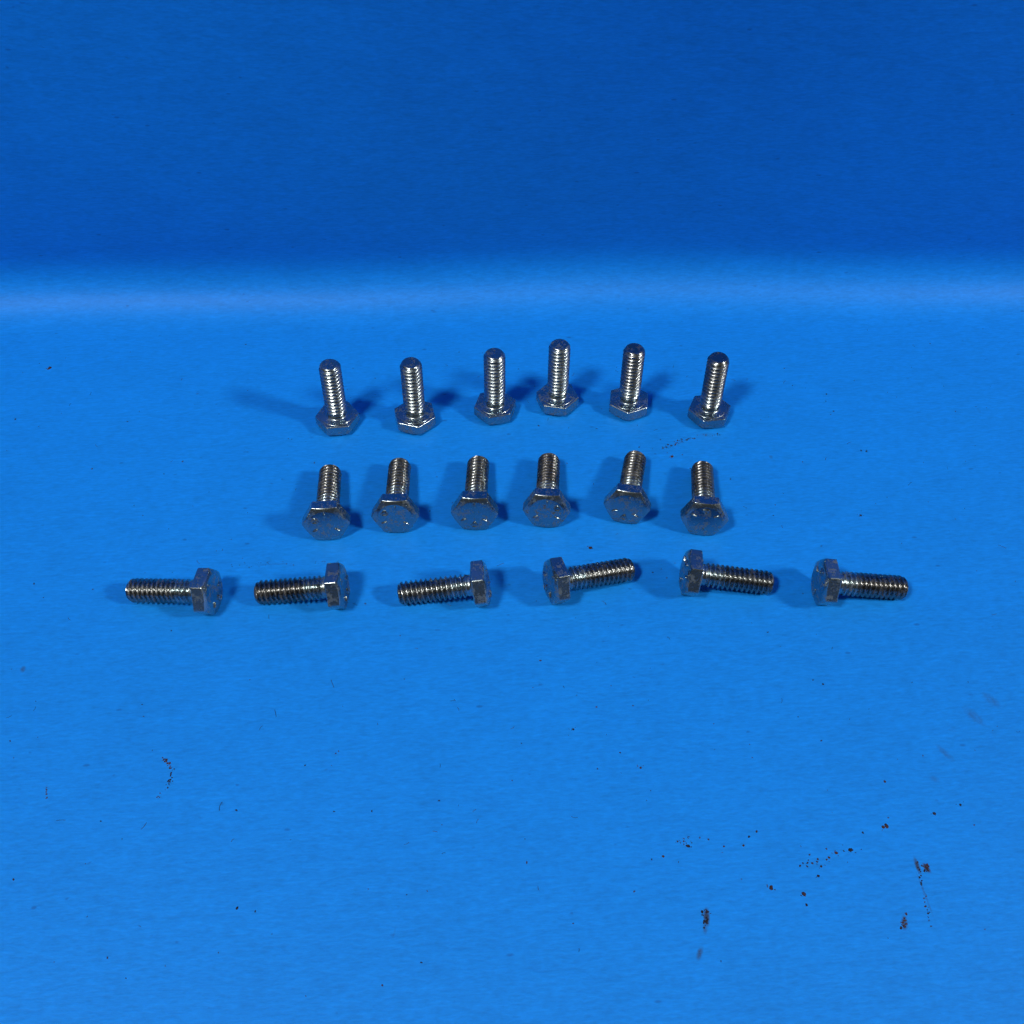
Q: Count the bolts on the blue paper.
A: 18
